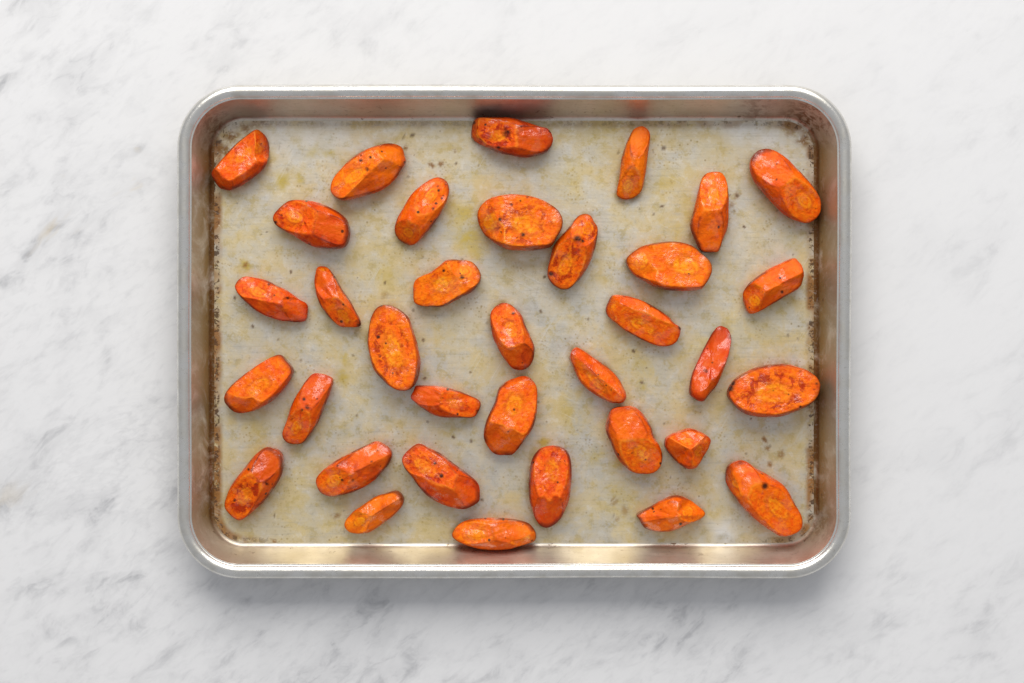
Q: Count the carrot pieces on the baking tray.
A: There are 35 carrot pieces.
